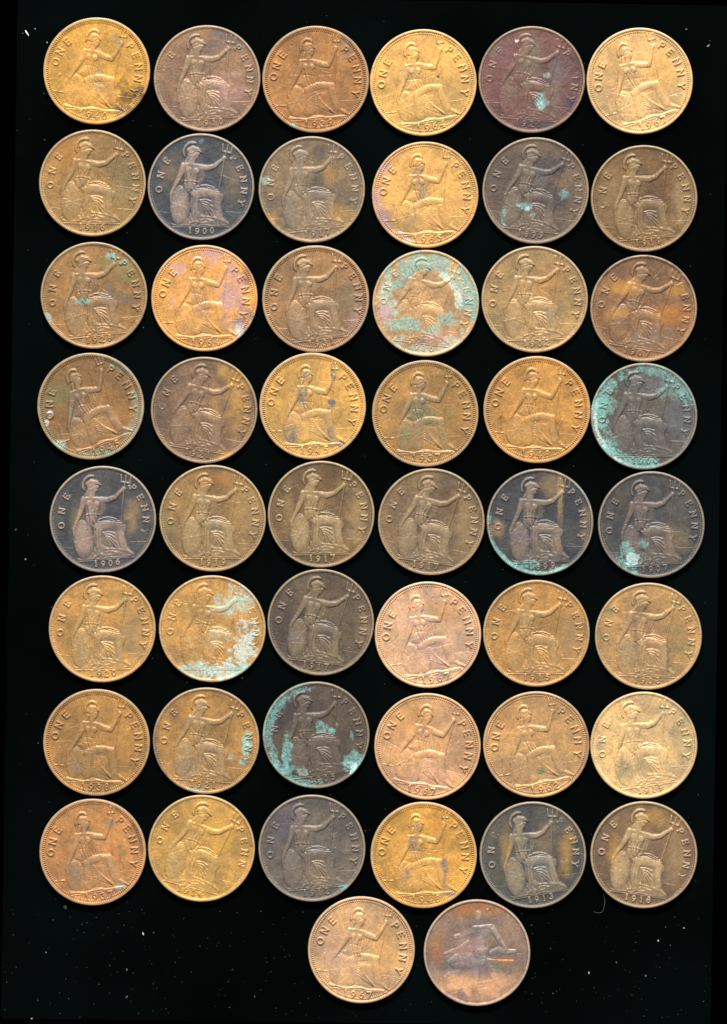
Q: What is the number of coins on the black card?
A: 50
